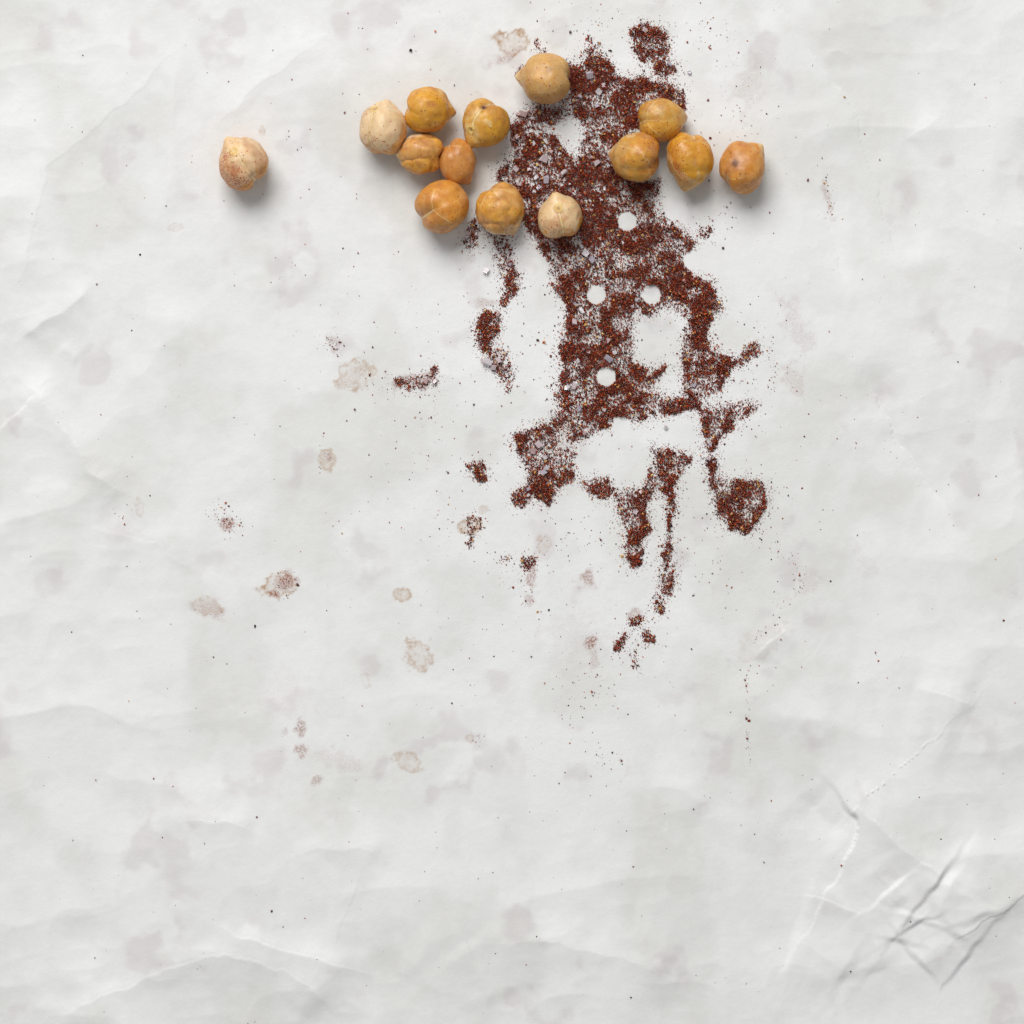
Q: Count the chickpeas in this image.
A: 14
